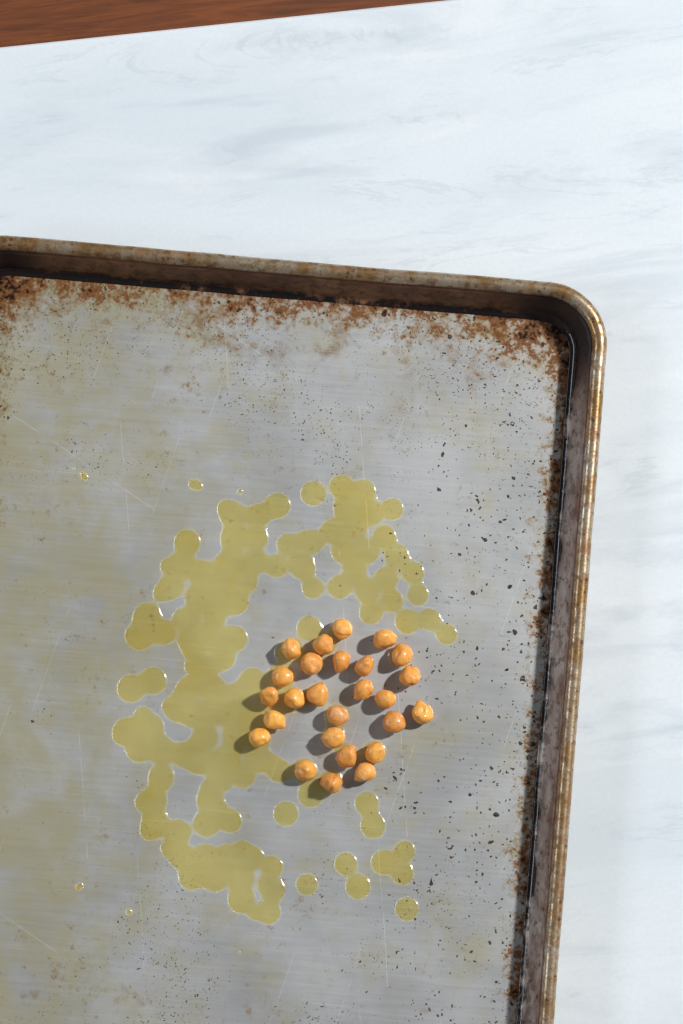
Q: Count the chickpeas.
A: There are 26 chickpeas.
